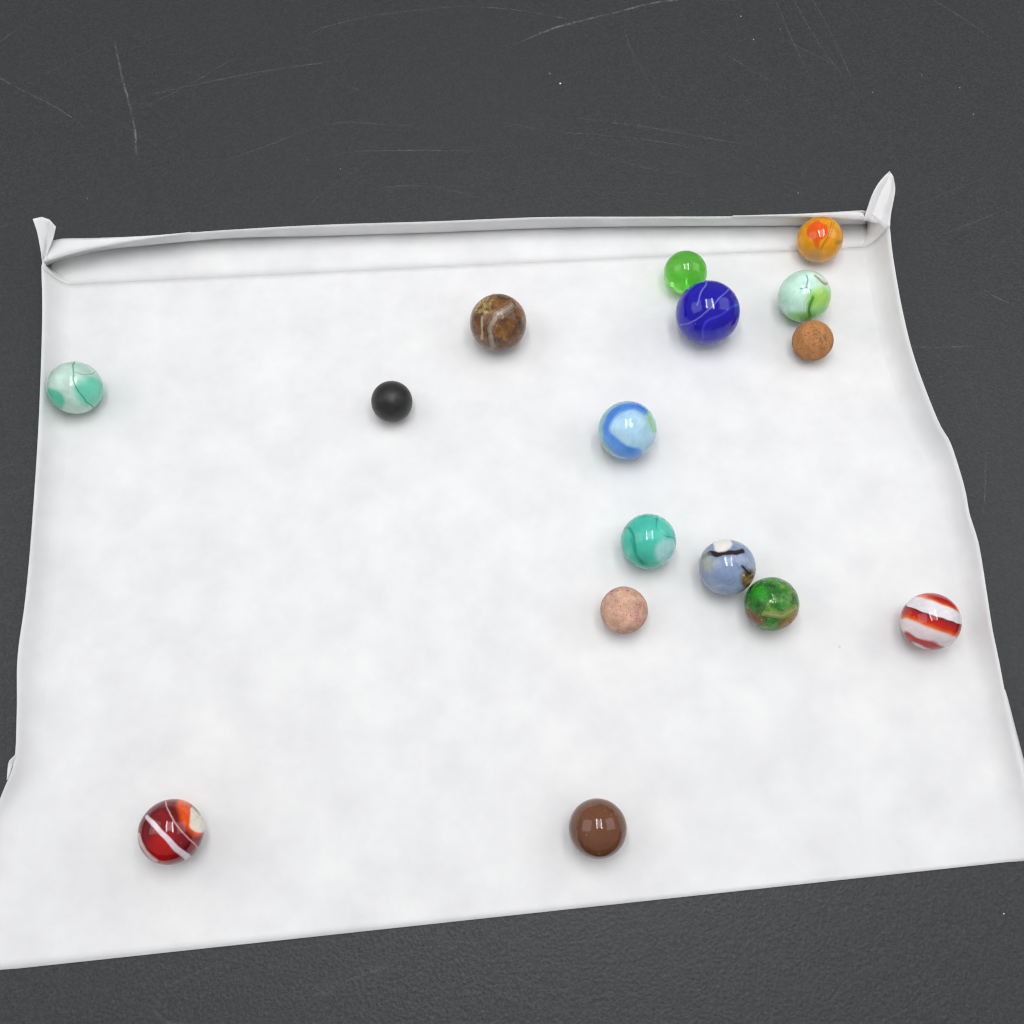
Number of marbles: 16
